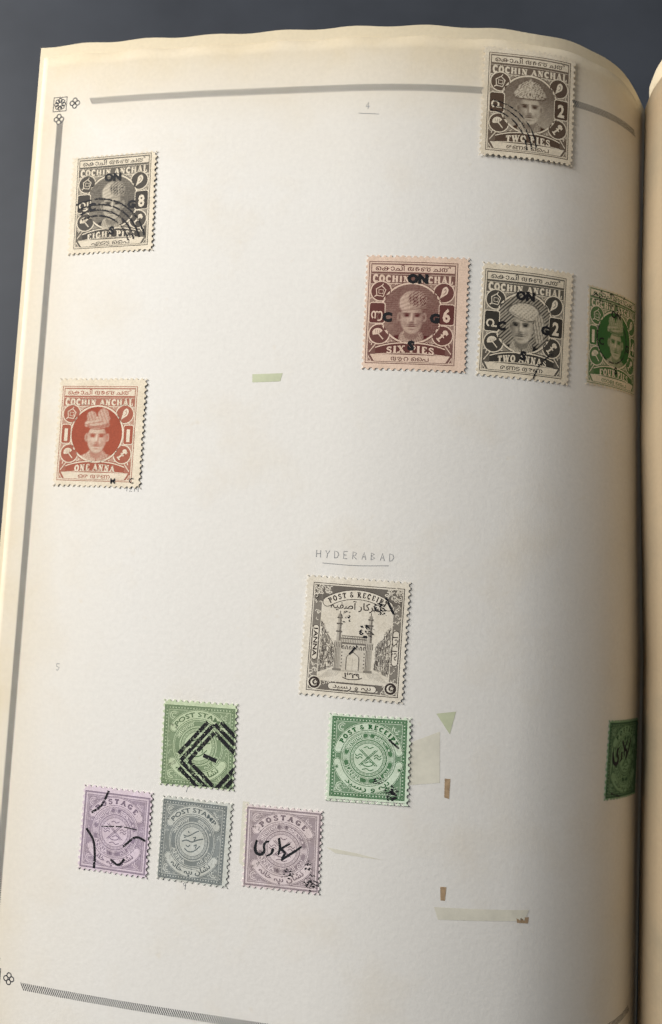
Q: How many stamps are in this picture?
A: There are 13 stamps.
